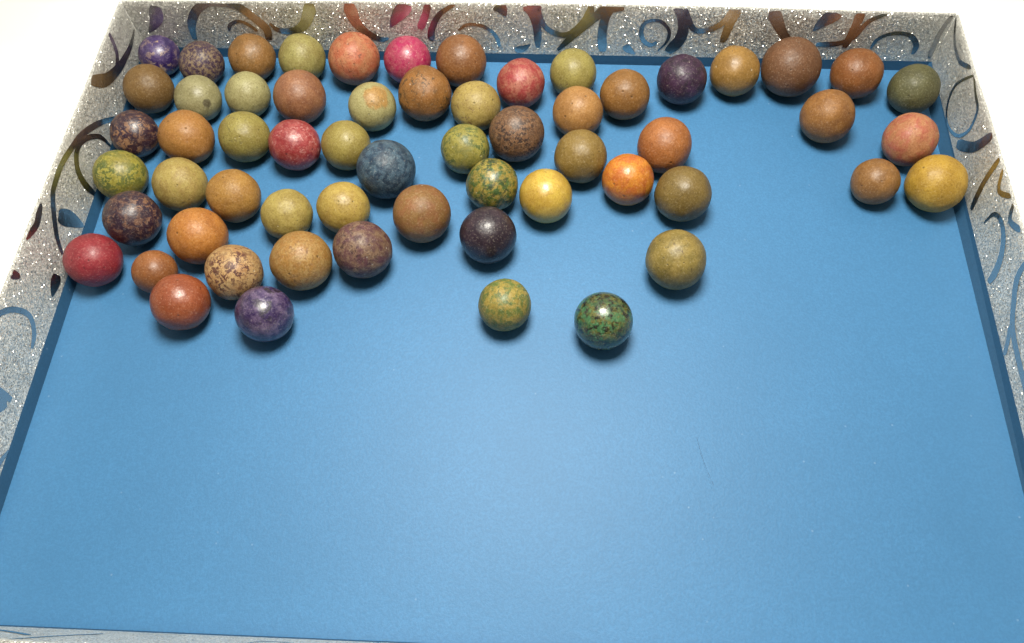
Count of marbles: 60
